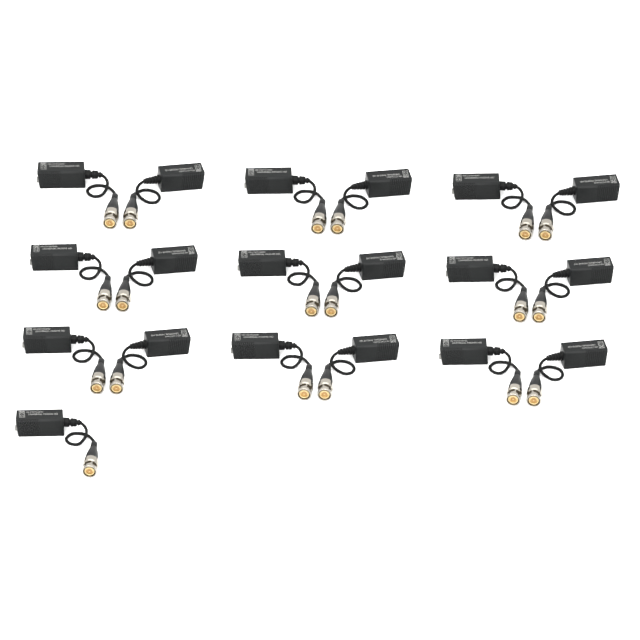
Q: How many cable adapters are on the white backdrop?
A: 19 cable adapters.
